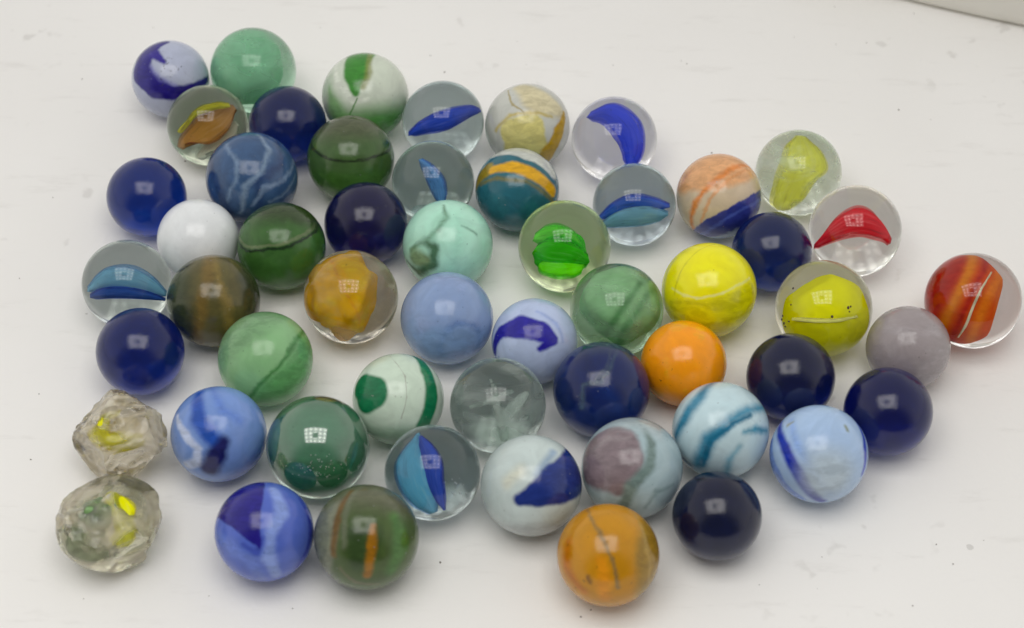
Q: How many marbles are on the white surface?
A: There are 54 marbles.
